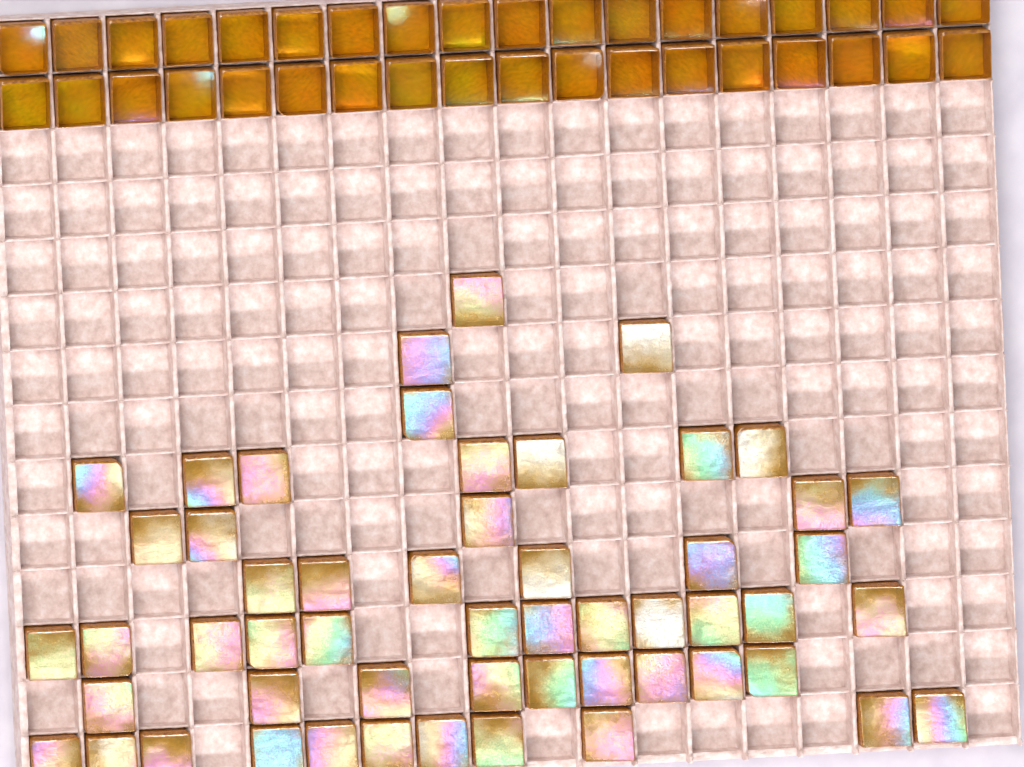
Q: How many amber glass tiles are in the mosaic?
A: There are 36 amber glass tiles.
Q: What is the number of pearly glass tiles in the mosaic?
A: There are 54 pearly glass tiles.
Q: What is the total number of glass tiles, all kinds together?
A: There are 90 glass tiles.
